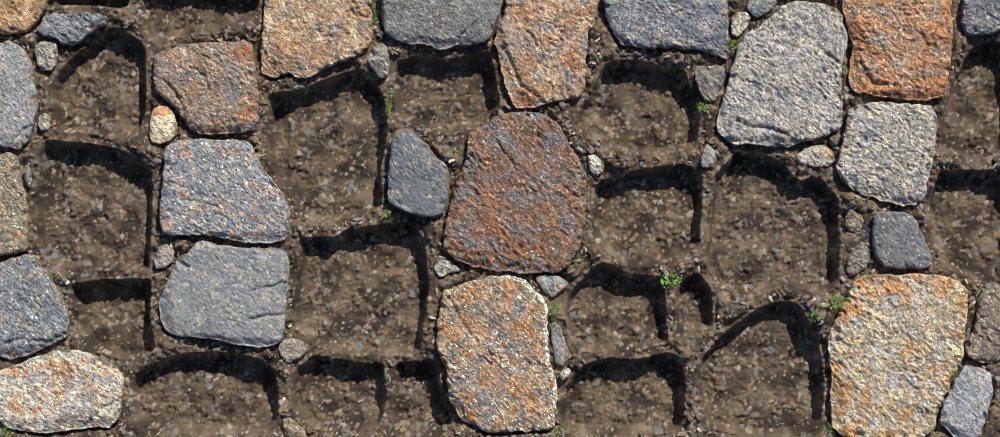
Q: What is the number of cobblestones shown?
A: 24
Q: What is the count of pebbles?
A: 21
